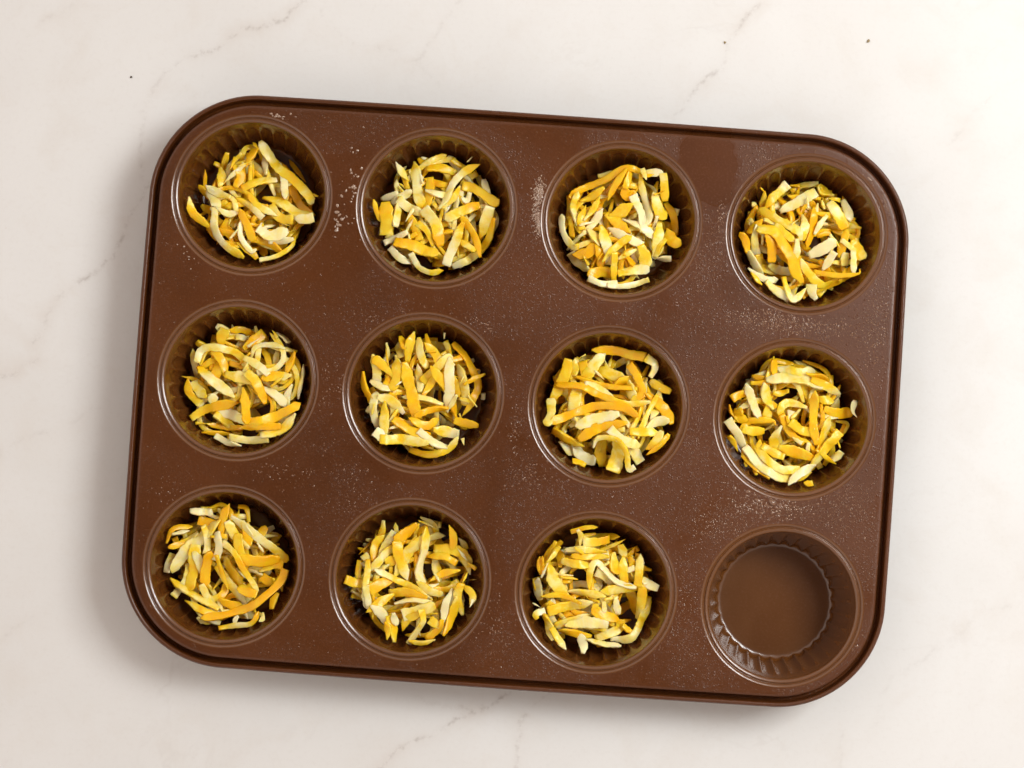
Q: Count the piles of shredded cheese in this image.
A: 11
